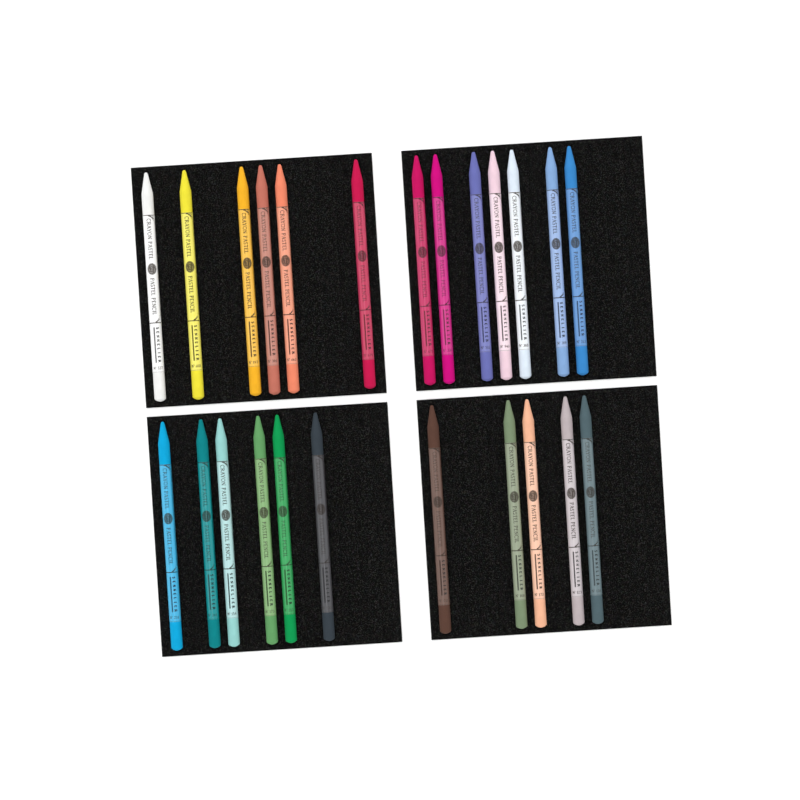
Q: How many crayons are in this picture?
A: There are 24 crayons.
